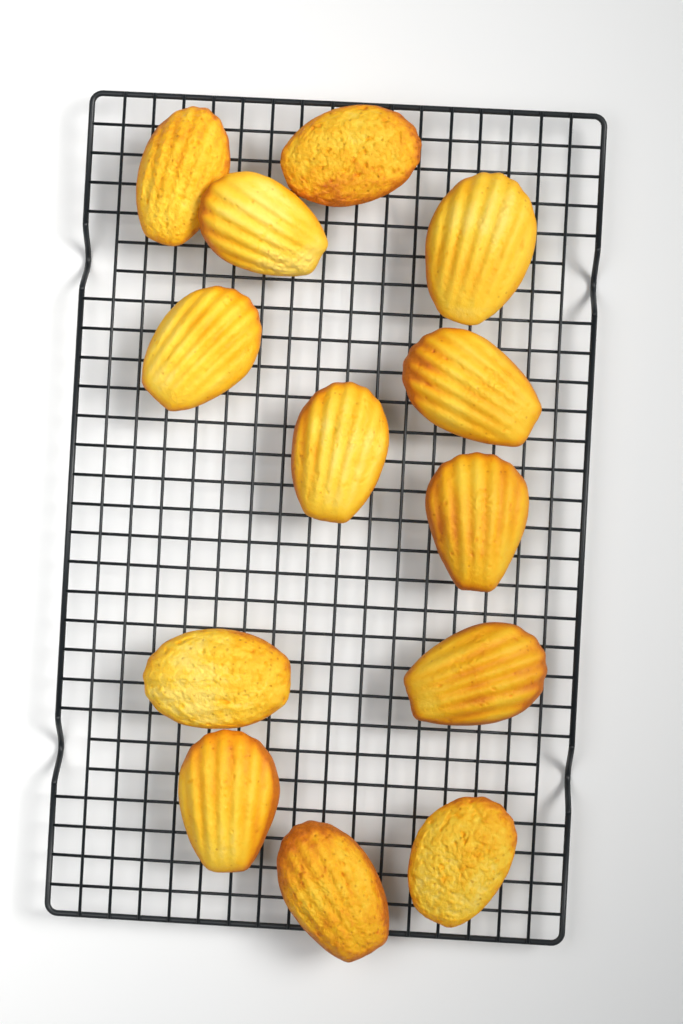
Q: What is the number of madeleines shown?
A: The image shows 13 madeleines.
